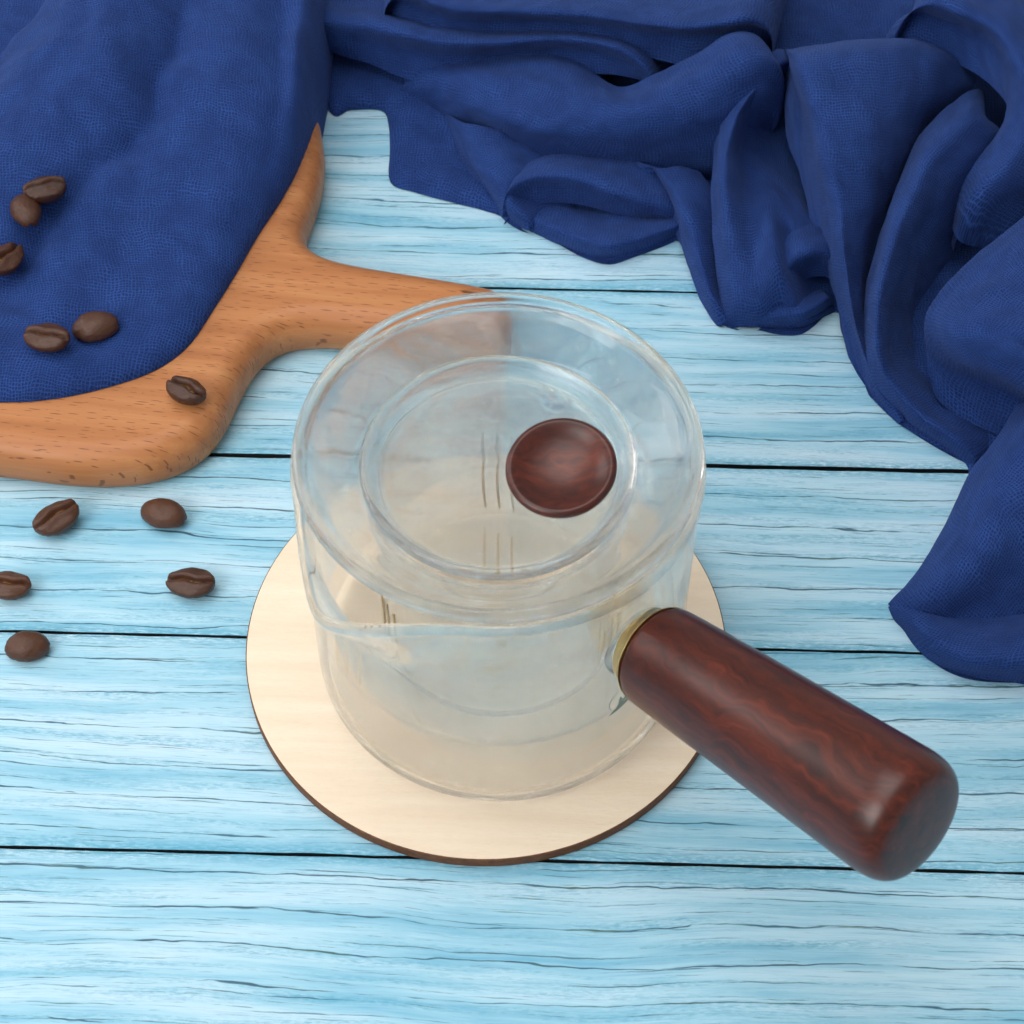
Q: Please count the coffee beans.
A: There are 11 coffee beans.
